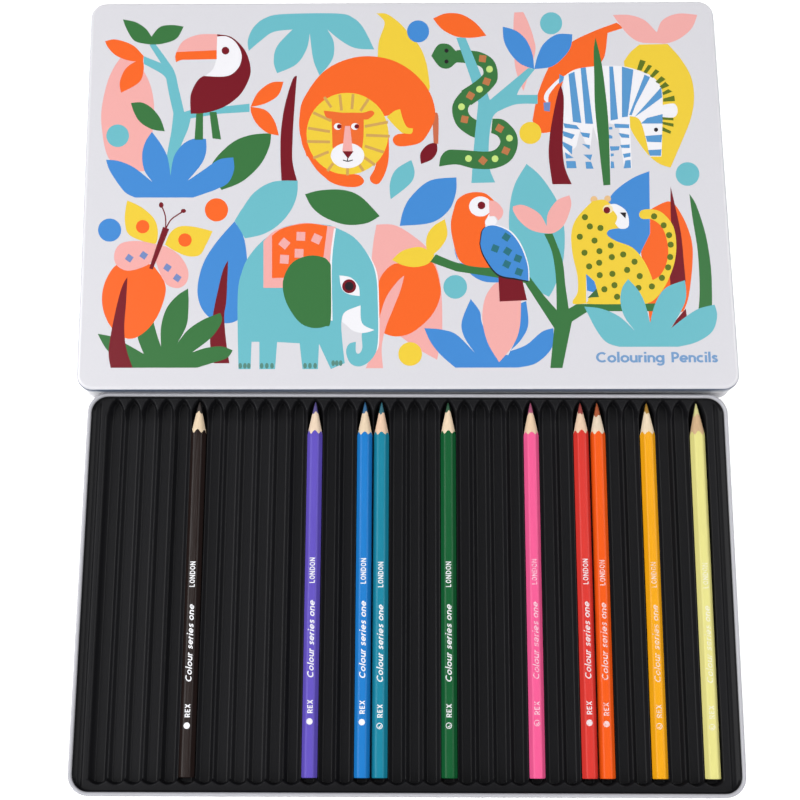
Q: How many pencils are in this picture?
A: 10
